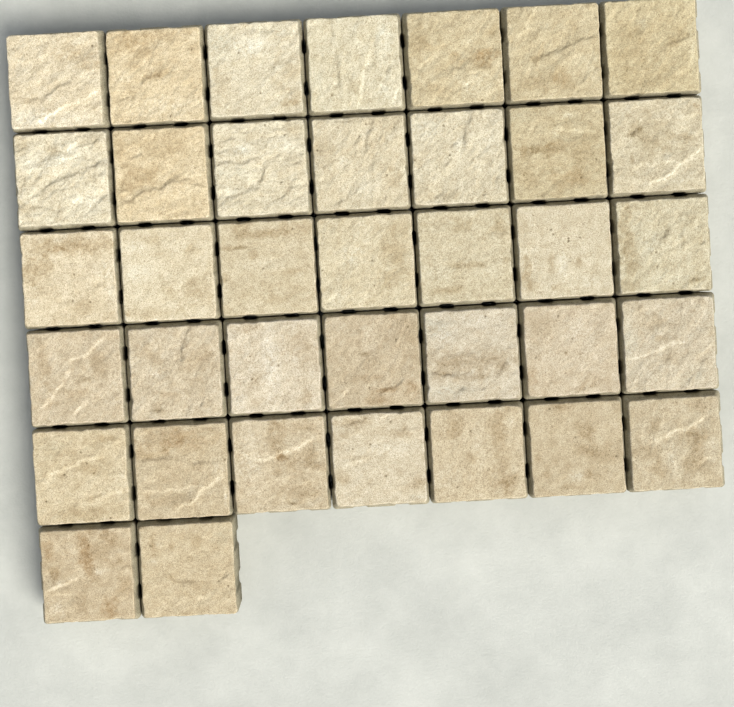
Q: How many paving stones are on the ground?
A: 37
